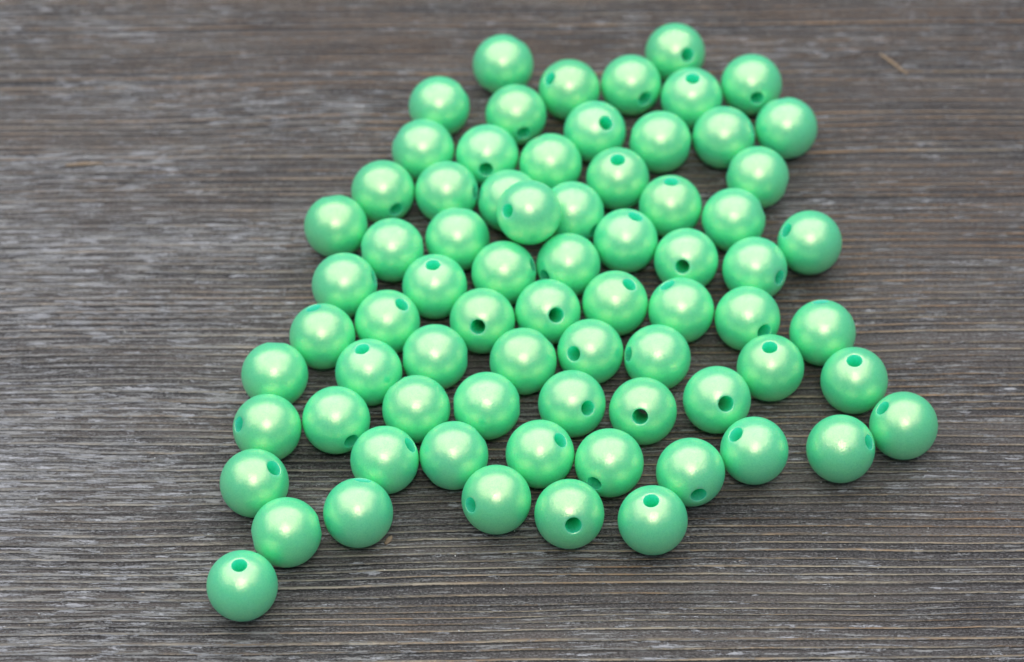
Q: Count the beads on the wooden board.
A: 73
